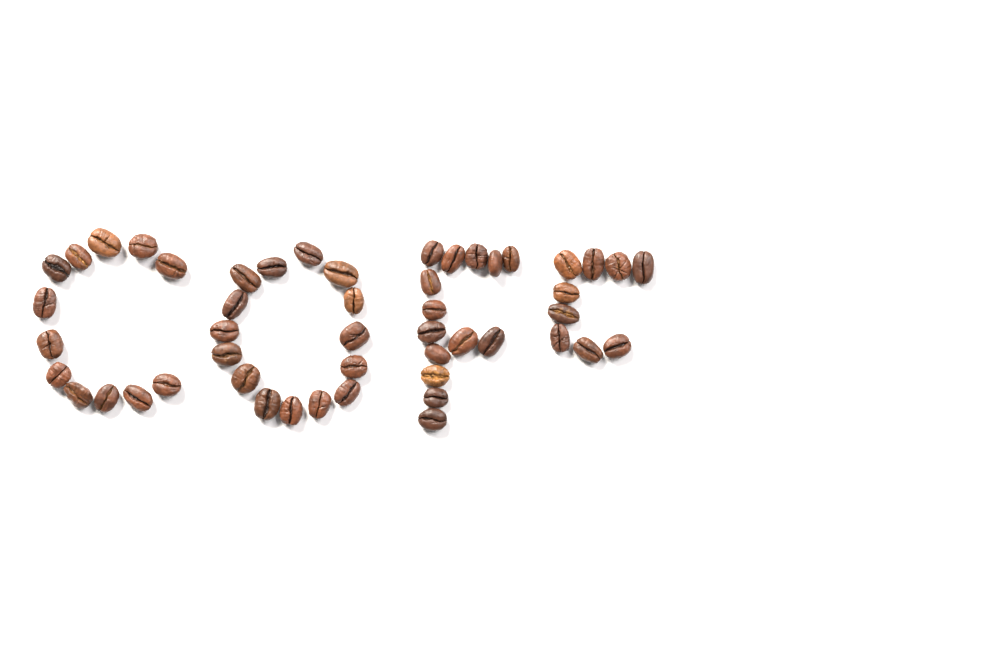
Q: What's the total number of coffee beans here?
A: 50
